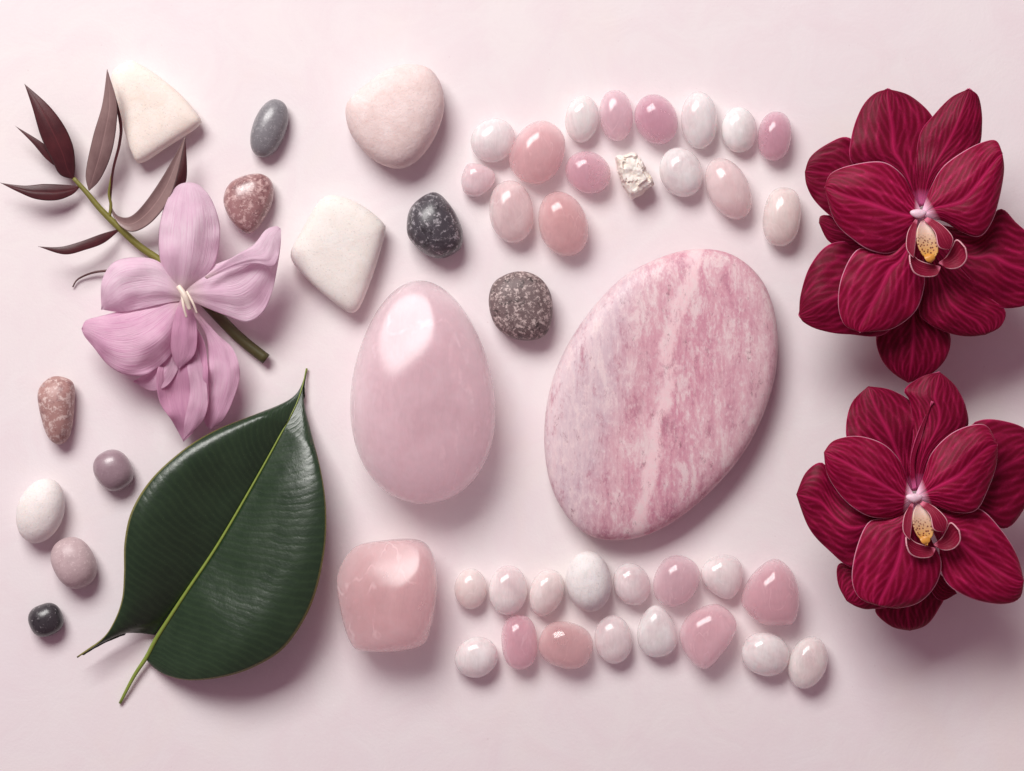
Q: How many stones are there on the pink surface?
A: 47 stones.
